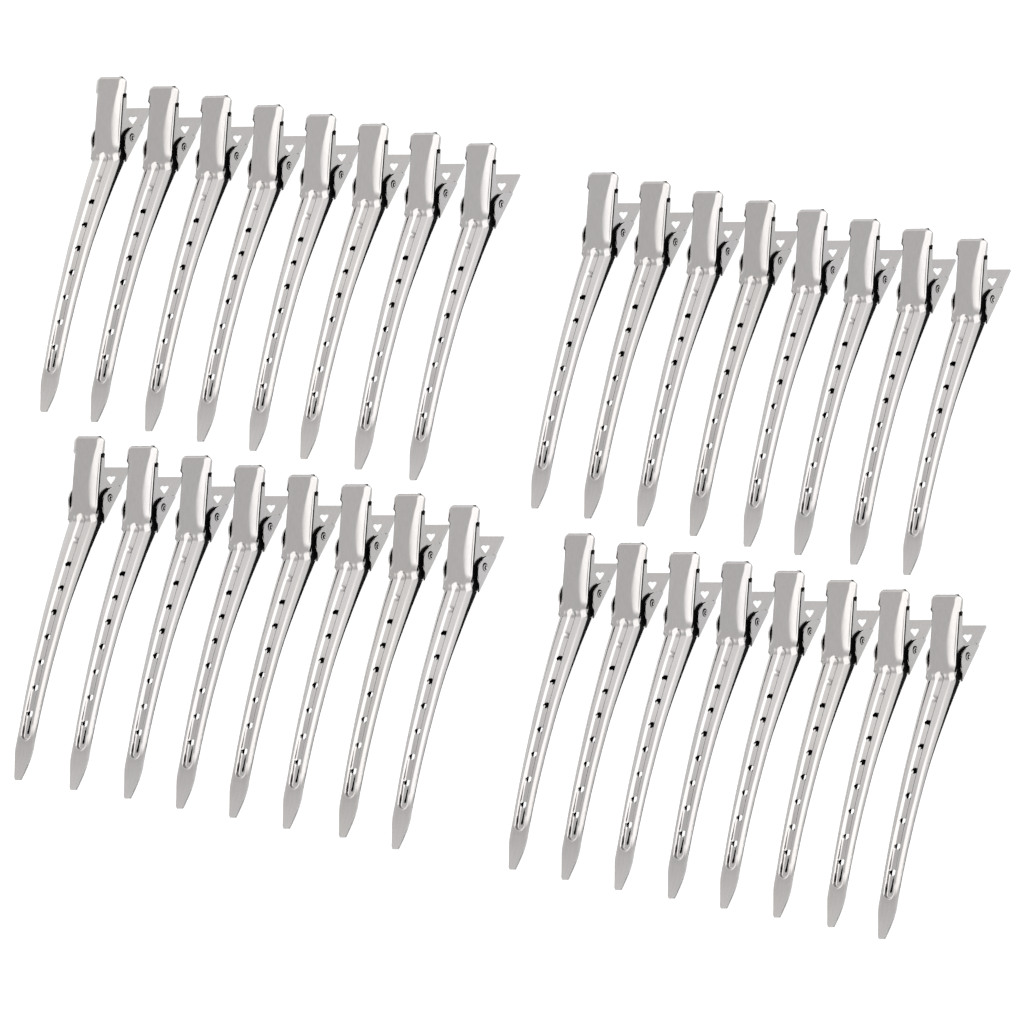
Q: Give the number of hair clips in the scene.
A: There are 32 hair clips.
